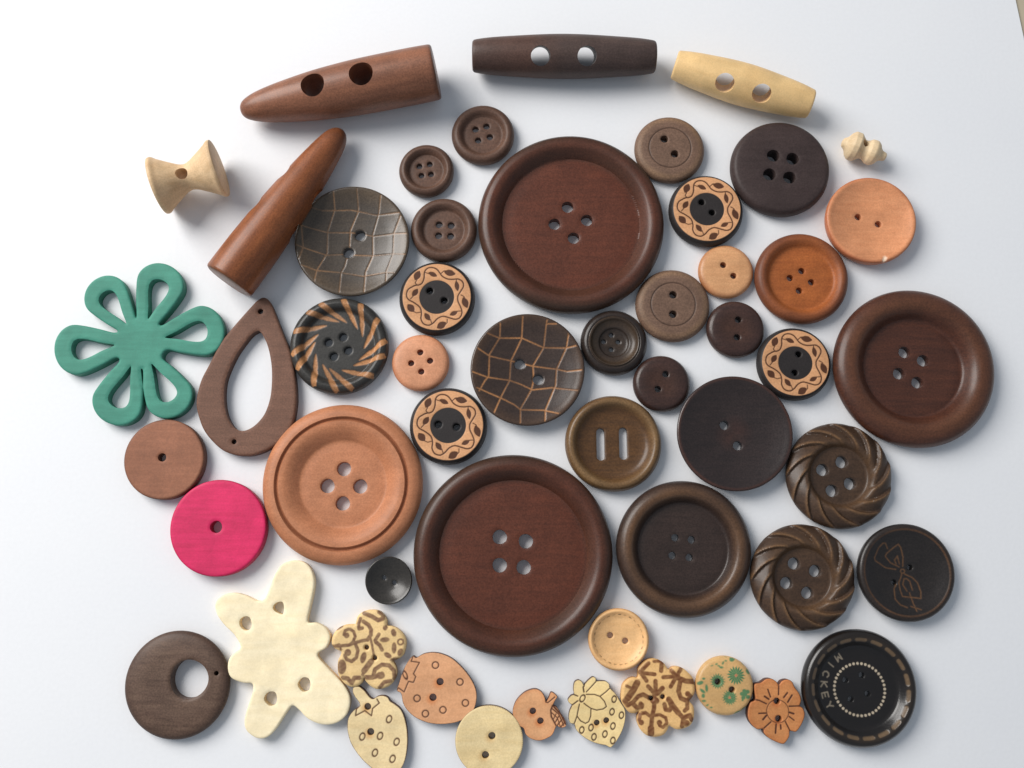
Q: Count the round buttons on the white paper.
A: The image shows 38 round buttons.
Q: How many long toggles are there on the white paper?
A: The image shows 4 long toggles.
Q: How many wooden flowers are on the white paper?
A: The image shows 4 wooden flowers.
